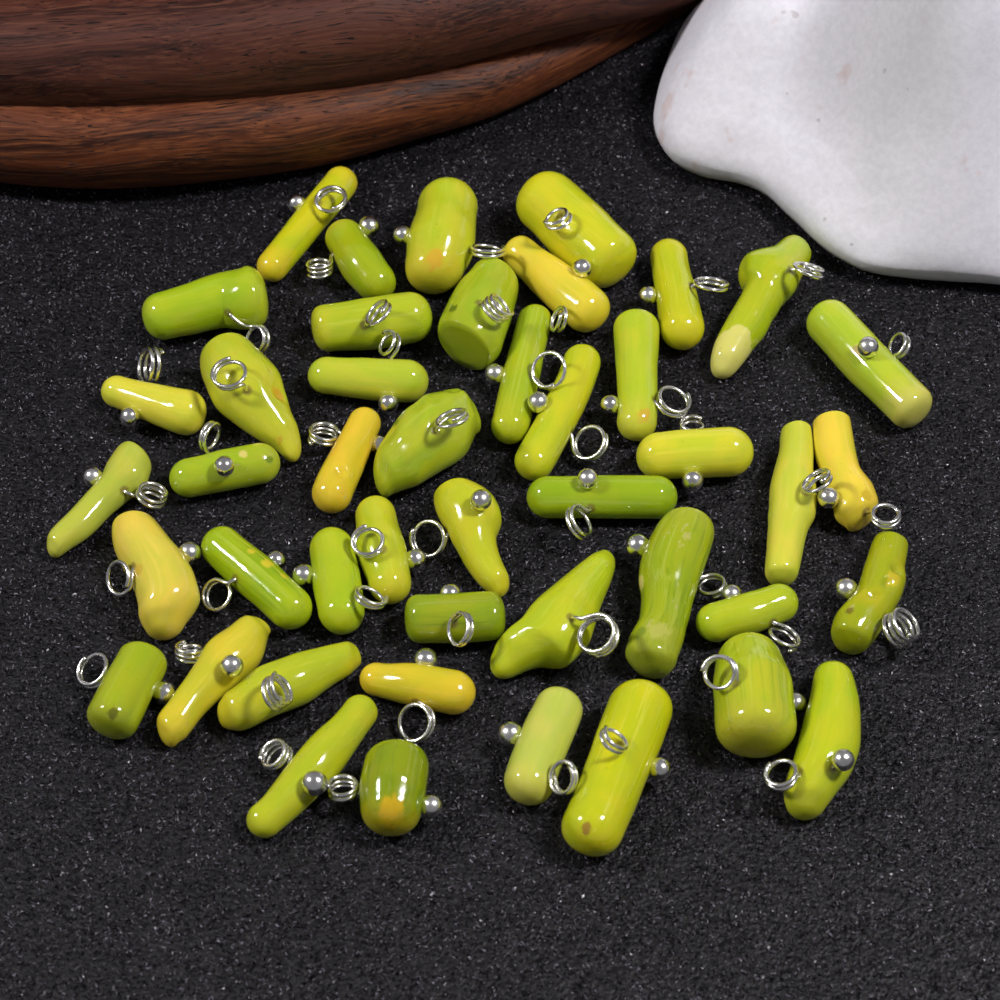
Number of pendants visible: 45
